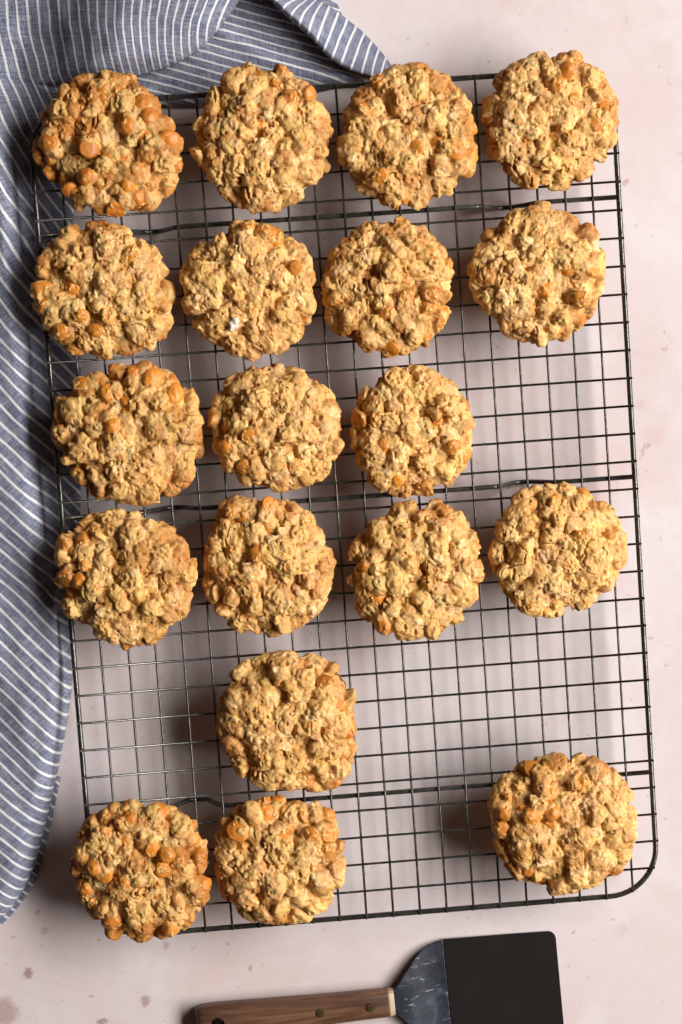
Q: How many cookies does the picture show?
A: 19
